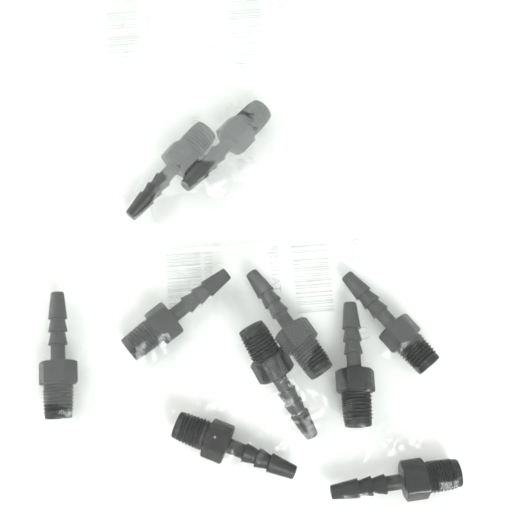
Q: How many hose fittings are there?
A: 10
